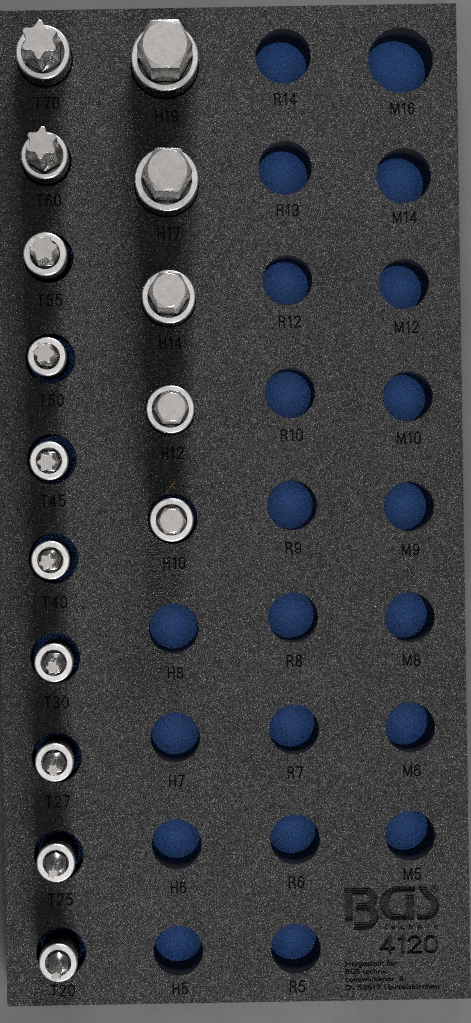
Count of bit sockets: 15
